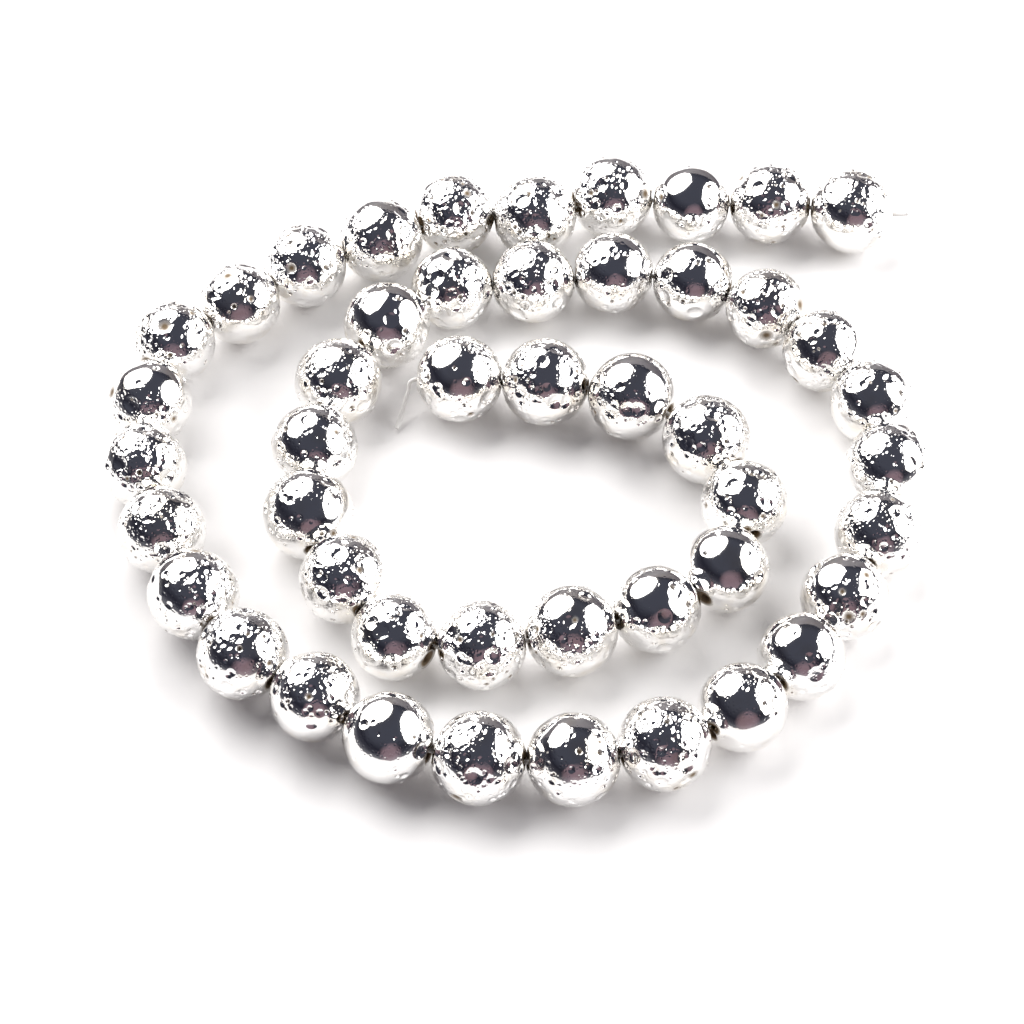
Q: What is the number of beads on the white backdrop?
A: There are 47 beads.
